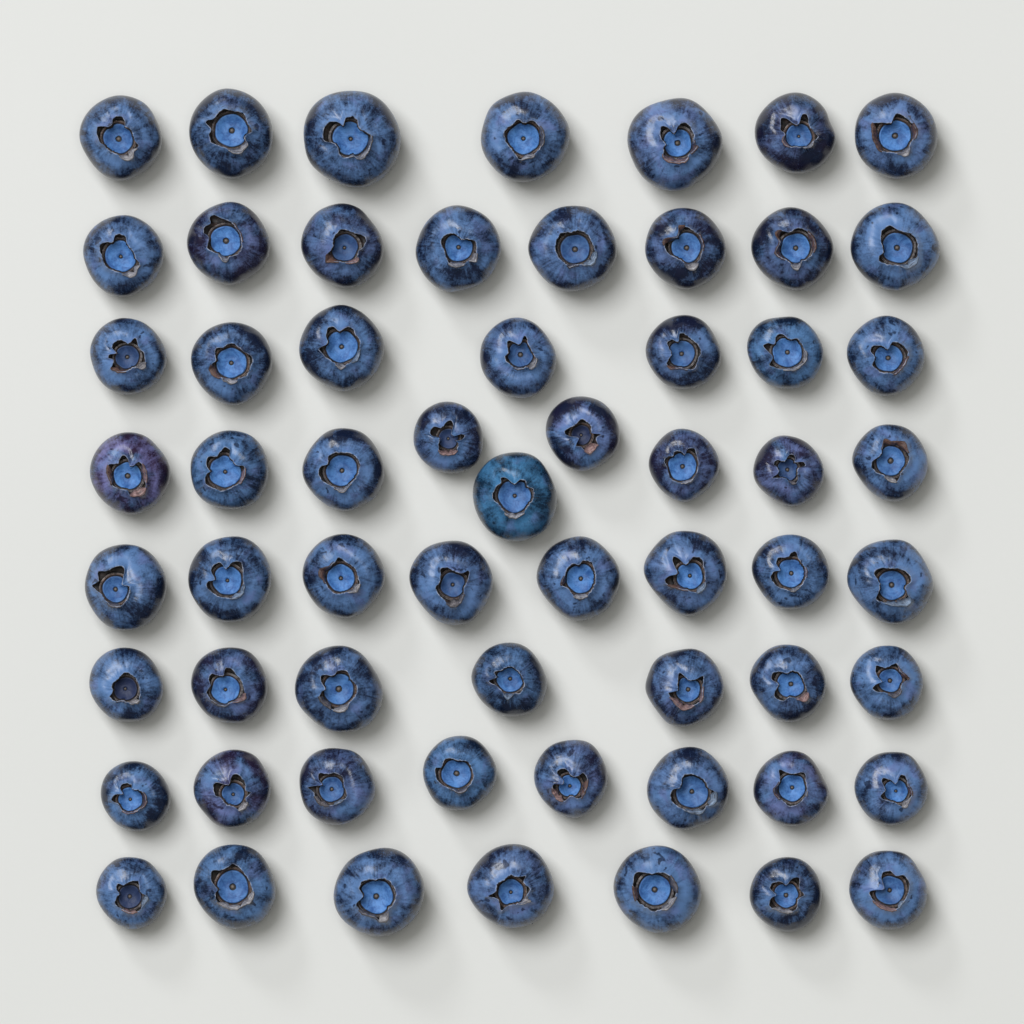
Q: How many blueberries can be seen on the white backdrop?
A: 61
